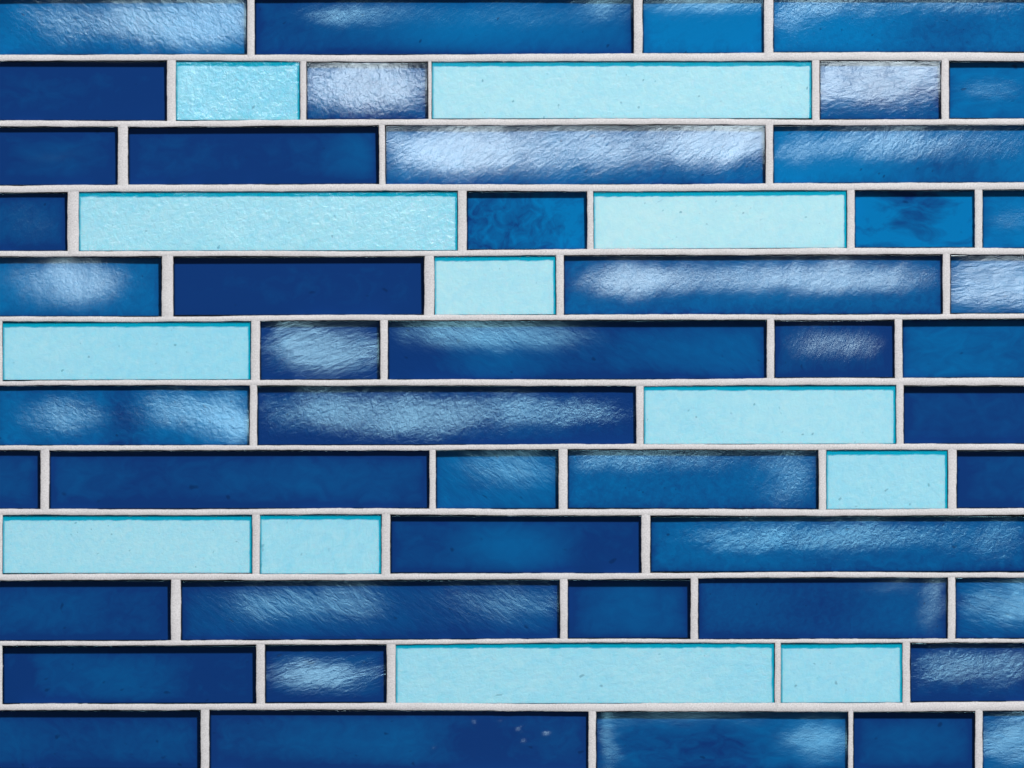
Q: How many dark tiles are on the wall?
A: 47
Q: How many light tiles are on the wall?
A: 12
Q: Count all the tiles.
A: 59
